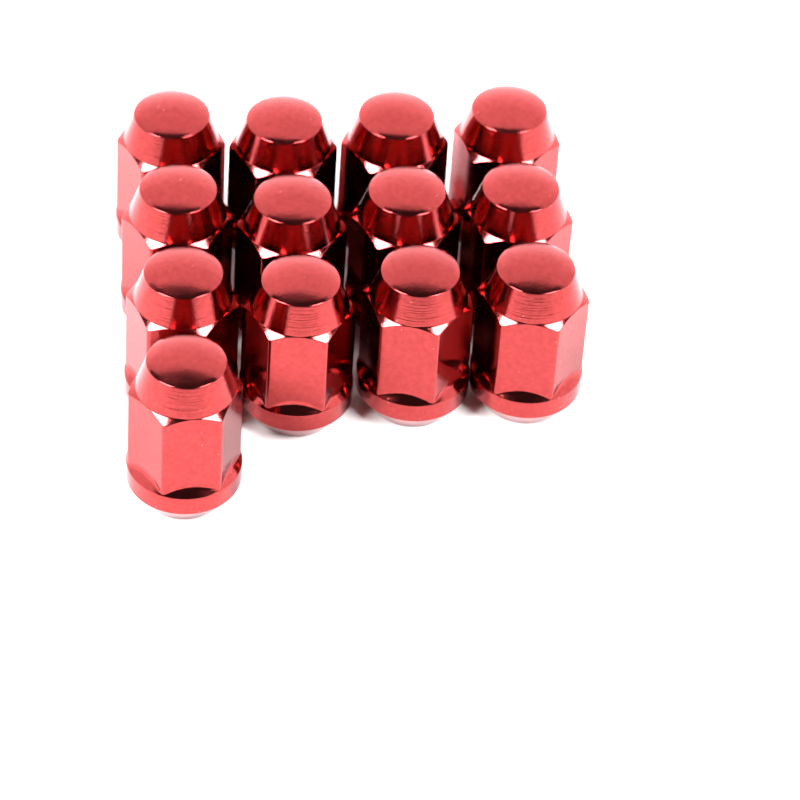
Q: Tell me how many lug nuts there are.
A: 13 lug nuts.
